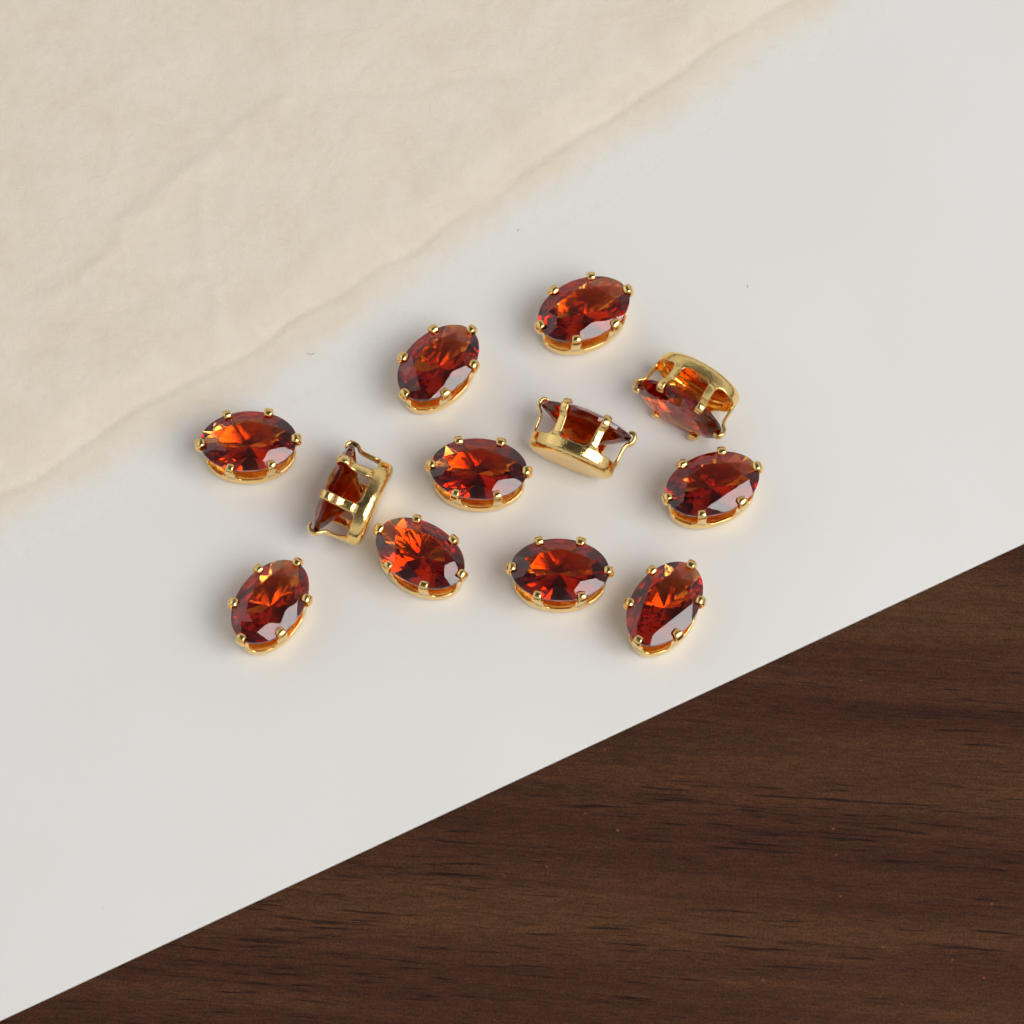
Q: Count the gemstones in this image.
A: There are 12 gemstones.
